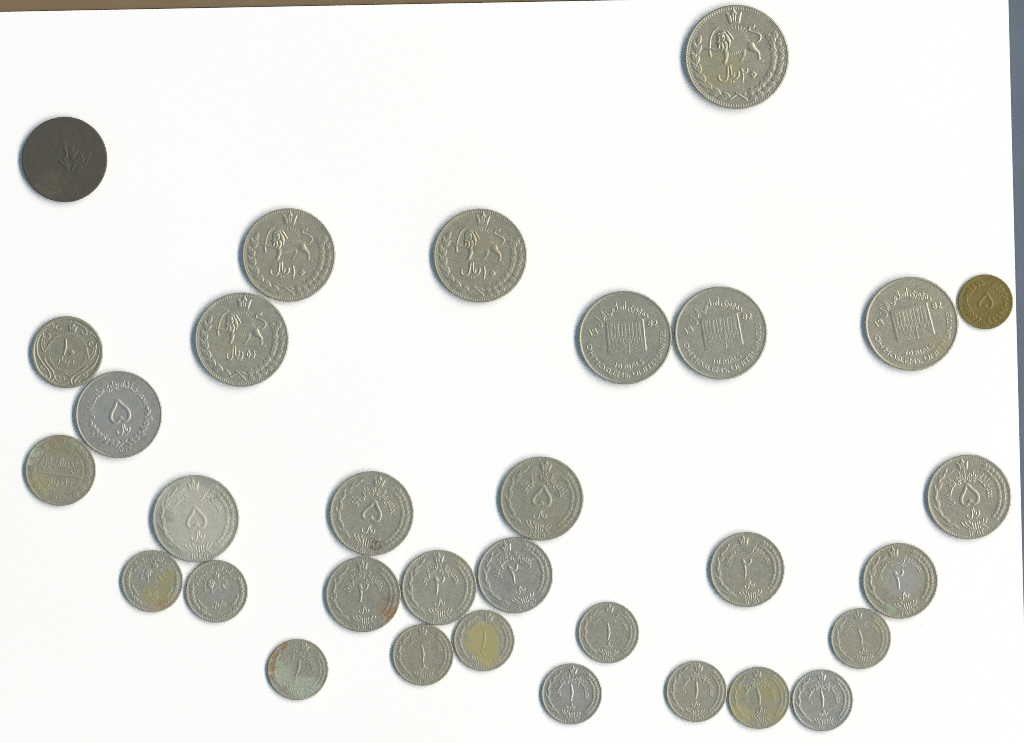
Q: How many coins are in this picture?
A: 32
